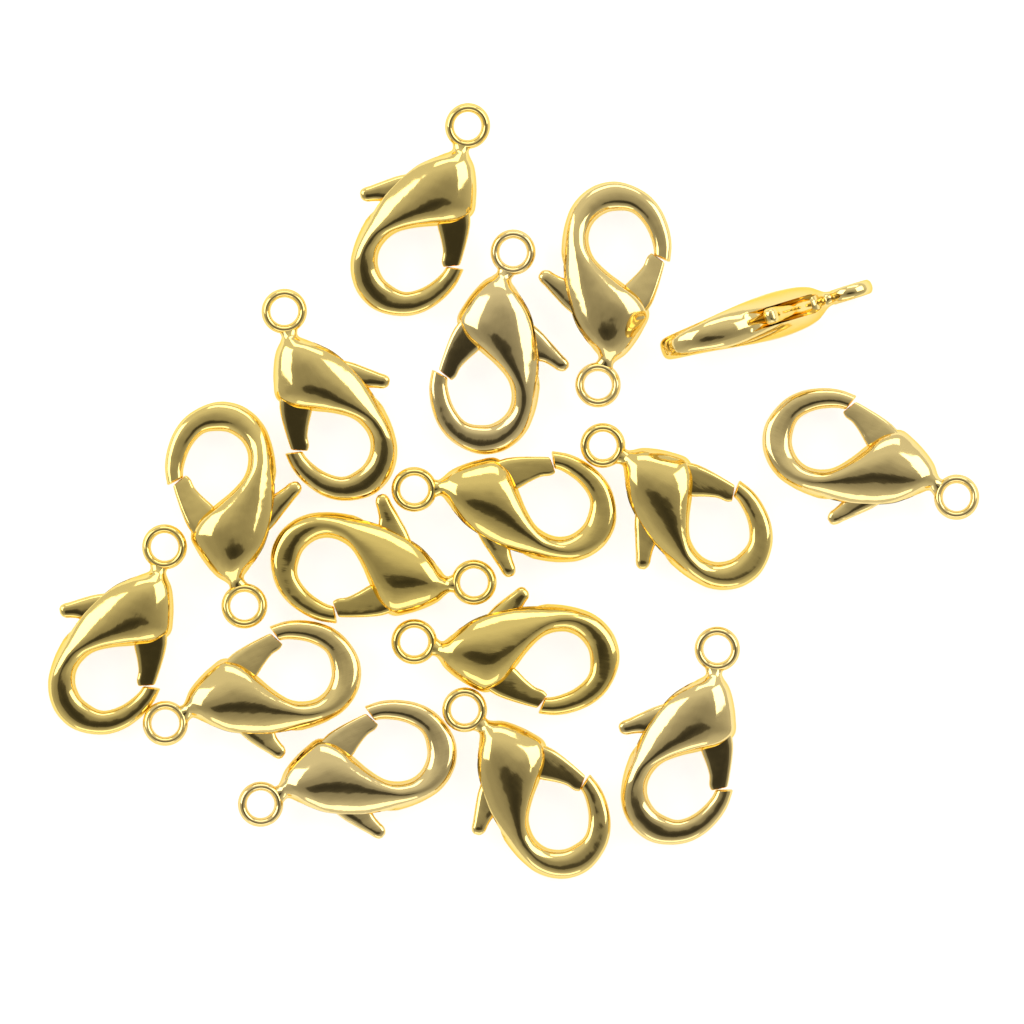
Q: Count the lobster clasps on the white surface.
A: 16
